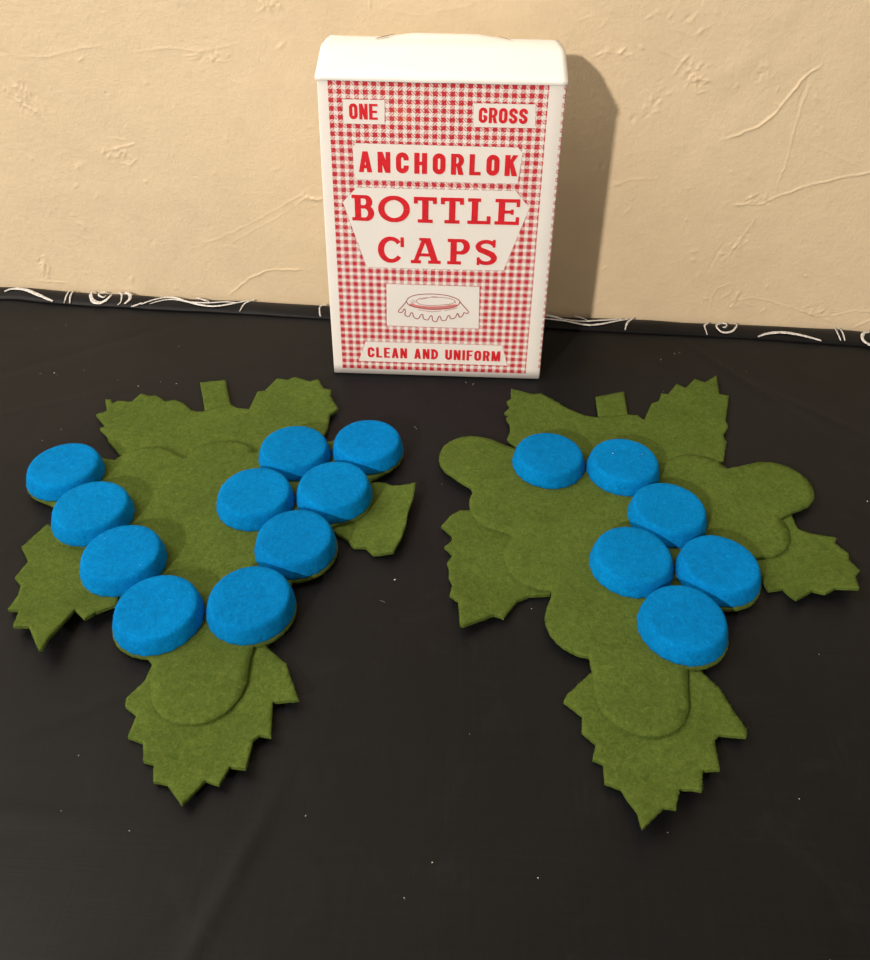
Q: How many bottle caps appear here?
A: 16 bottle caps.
